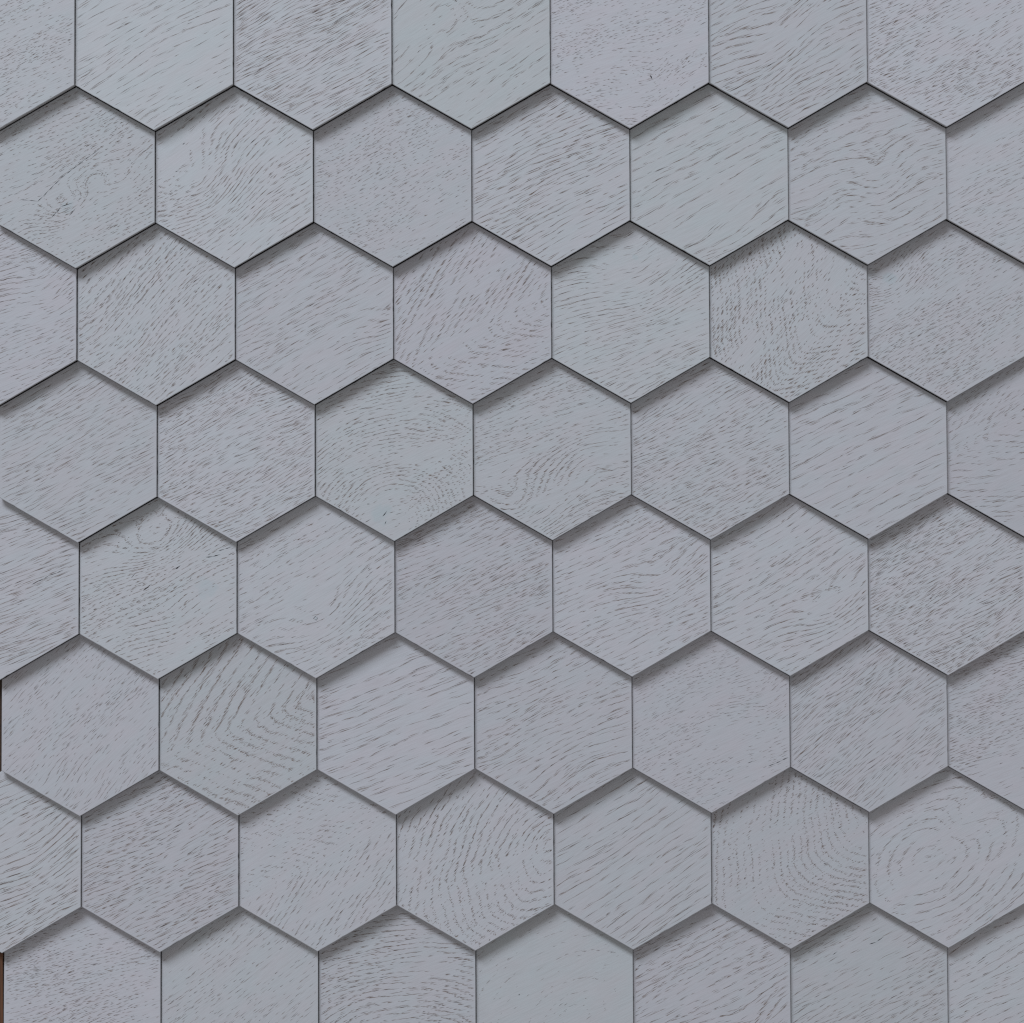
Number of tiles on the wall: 56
